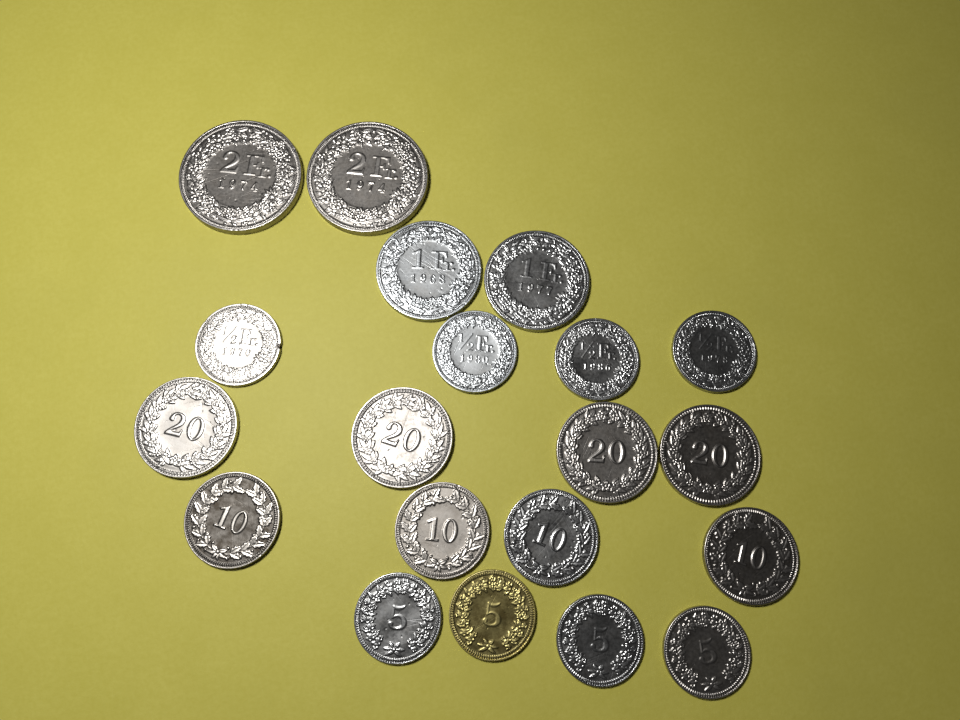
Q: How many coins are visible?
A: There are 20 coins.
